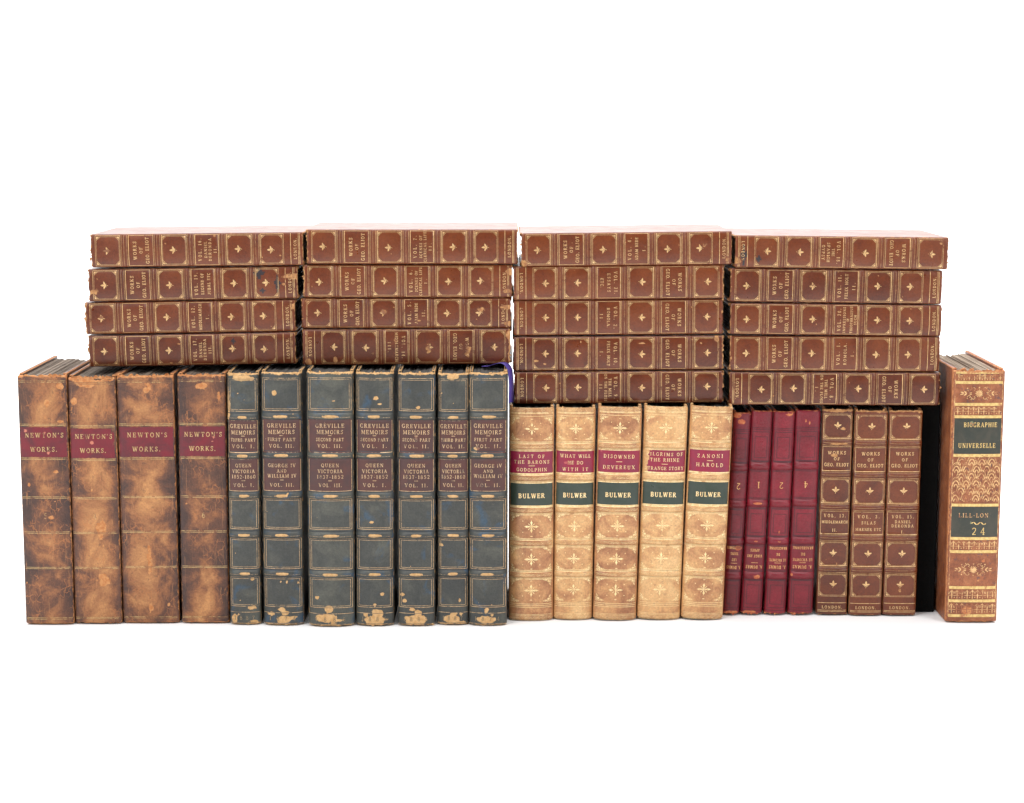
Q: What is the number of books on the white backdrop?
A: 42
